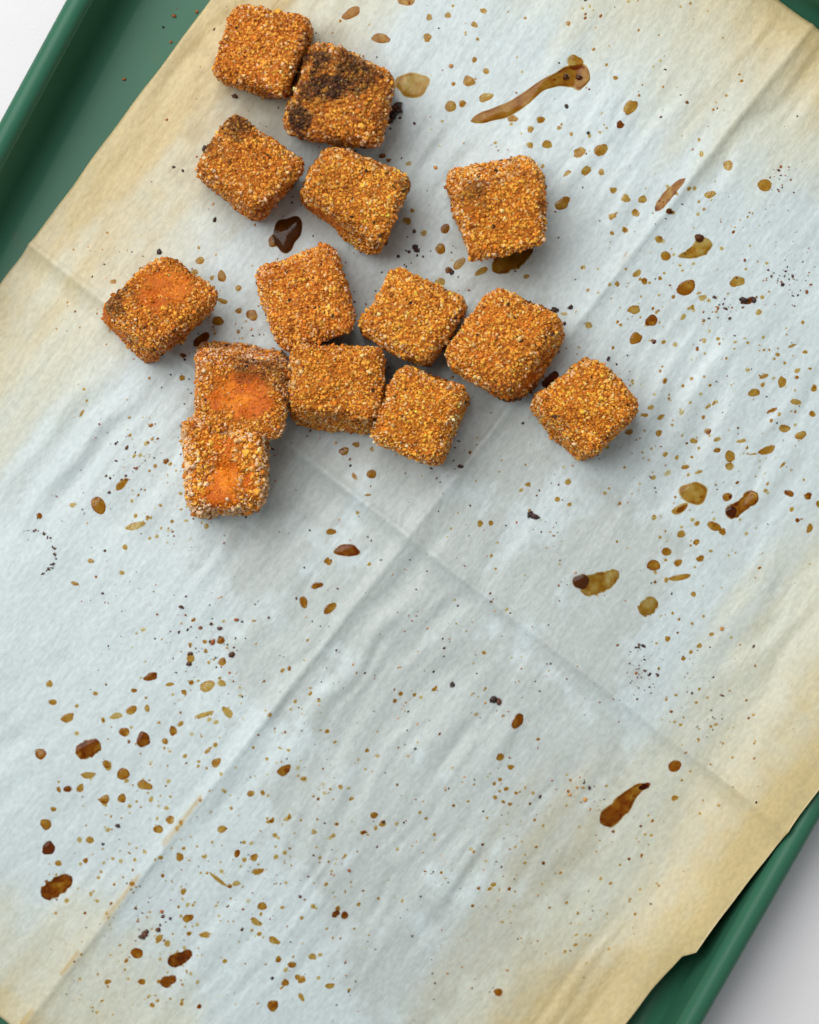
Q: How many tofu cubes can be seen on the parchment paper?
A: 14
